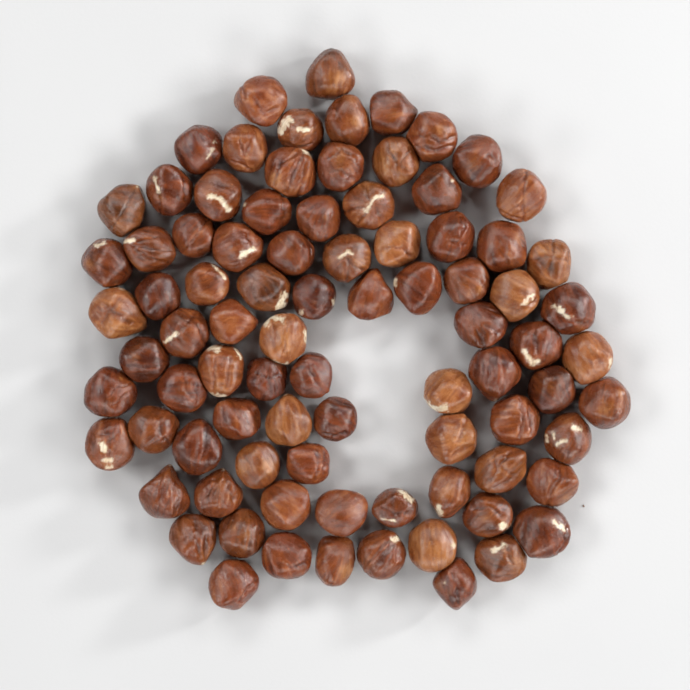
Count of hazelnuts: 86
